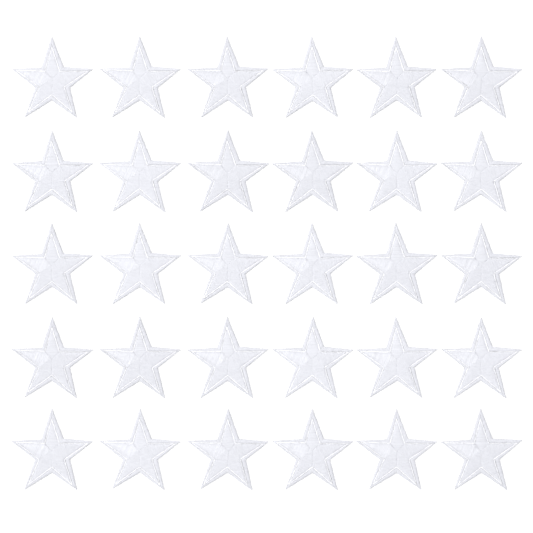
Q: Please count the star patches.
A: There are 30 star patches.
